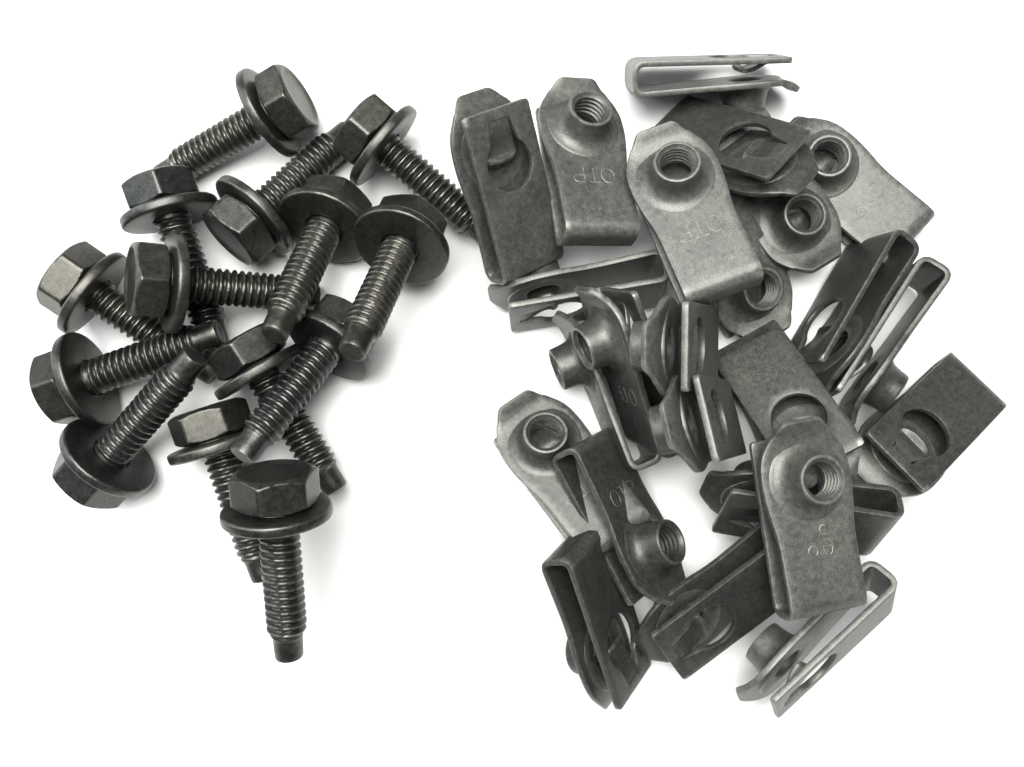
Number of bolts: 14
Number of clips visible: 24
